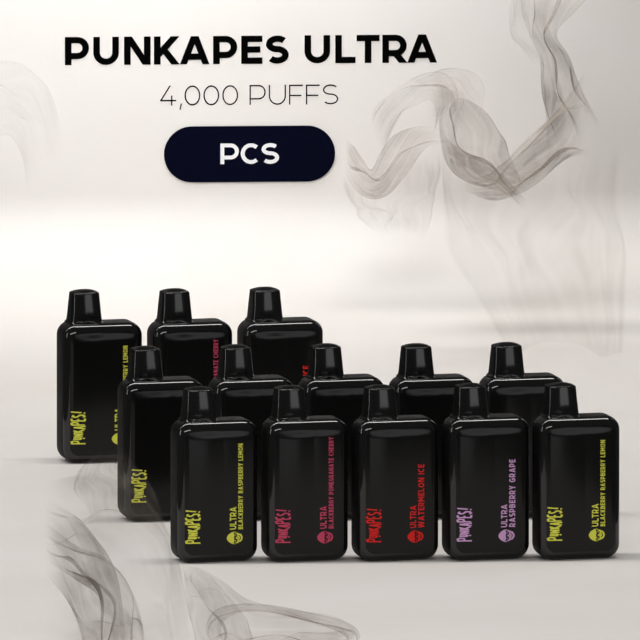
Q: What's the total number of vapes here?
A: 13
